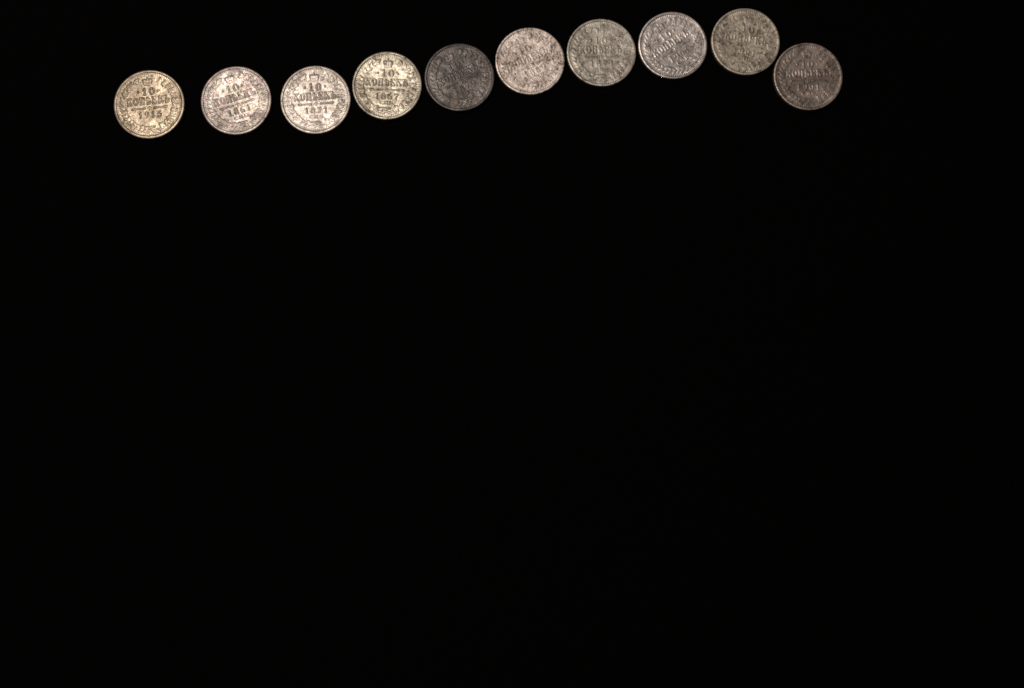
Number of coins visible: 10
